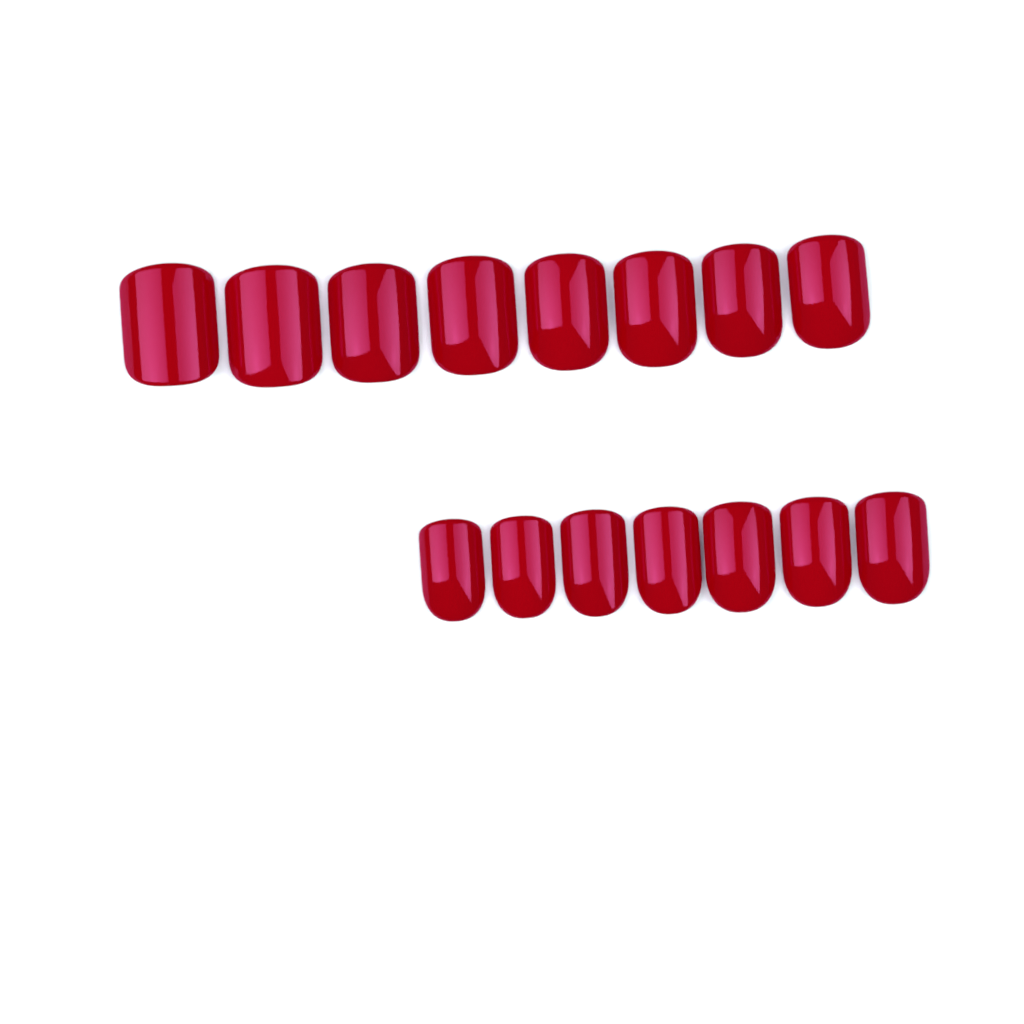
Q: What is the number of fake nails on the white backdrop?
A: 15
